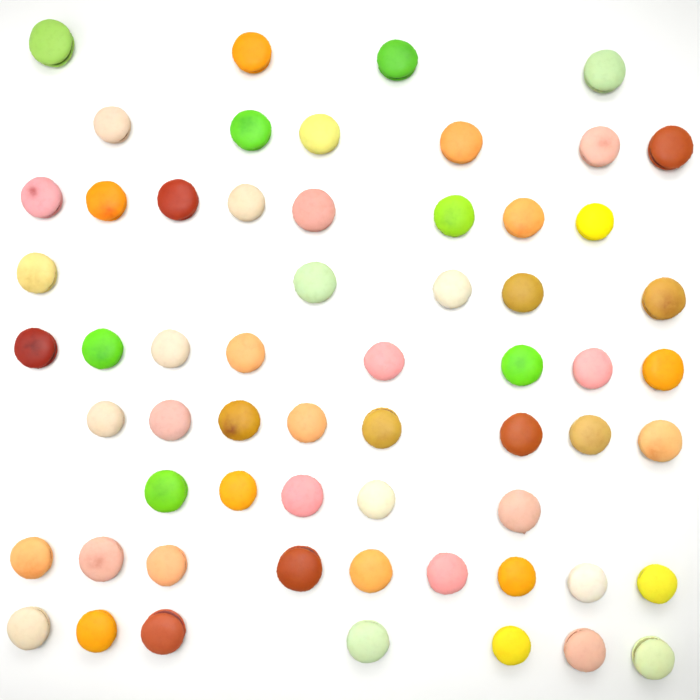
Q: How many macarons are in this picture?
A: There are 60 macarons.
